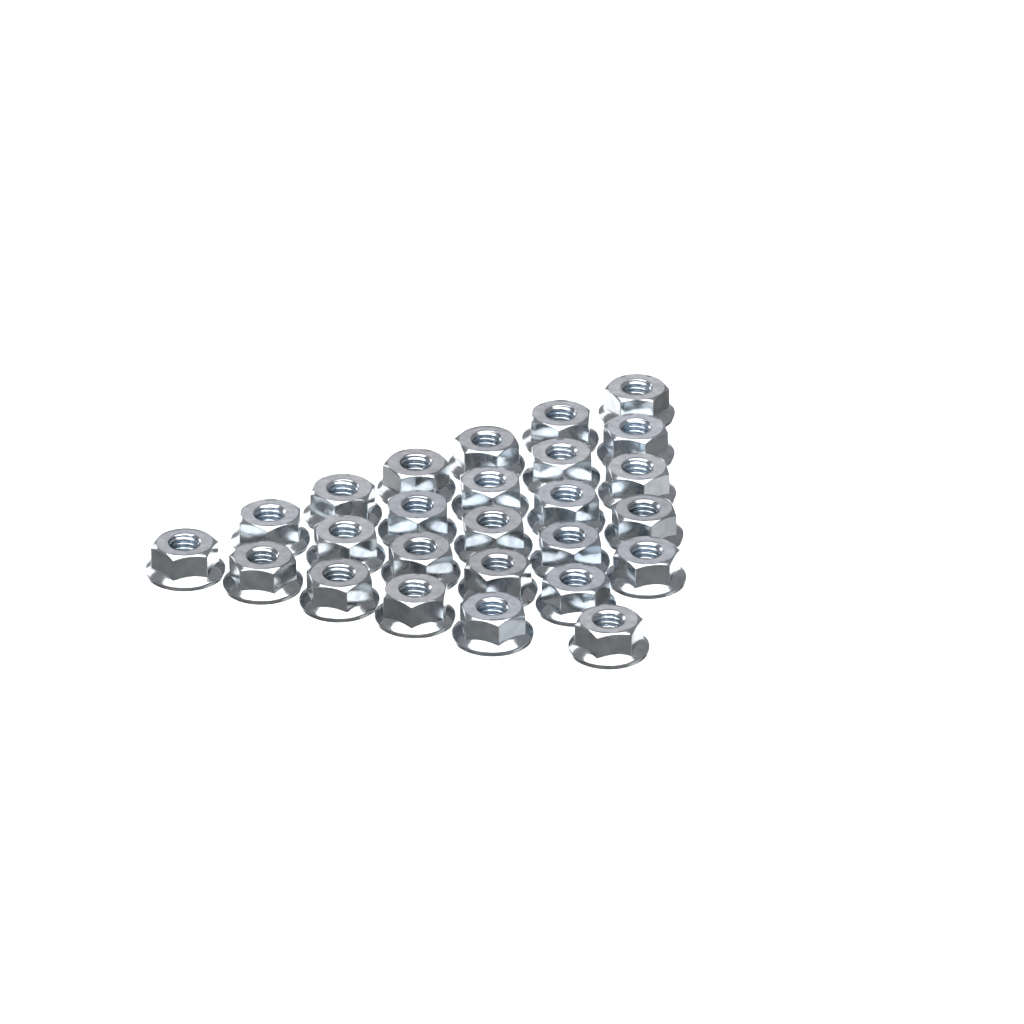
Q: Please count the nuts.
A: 26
